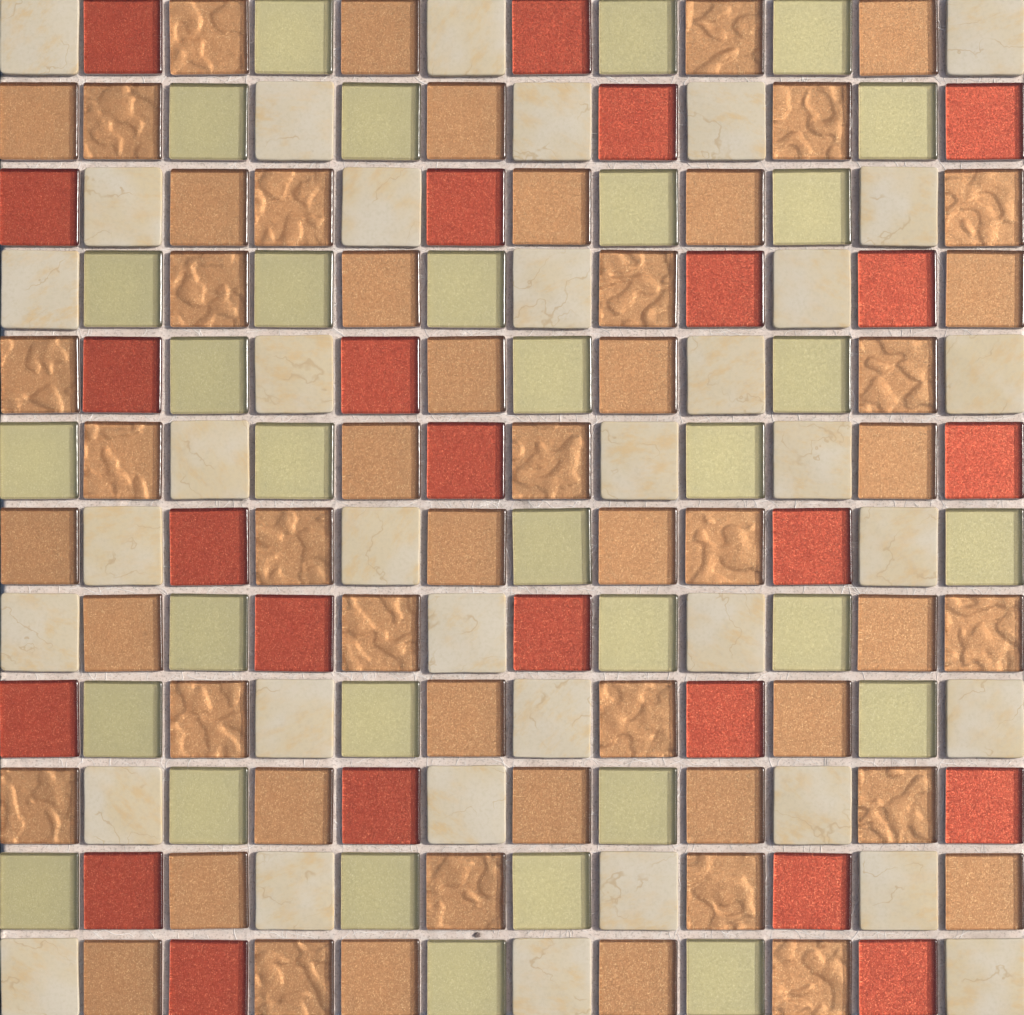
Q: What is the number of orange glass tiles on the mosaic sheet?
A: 52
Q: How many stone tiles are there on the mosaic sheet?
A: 36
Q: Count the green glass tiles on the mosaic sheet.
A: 32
